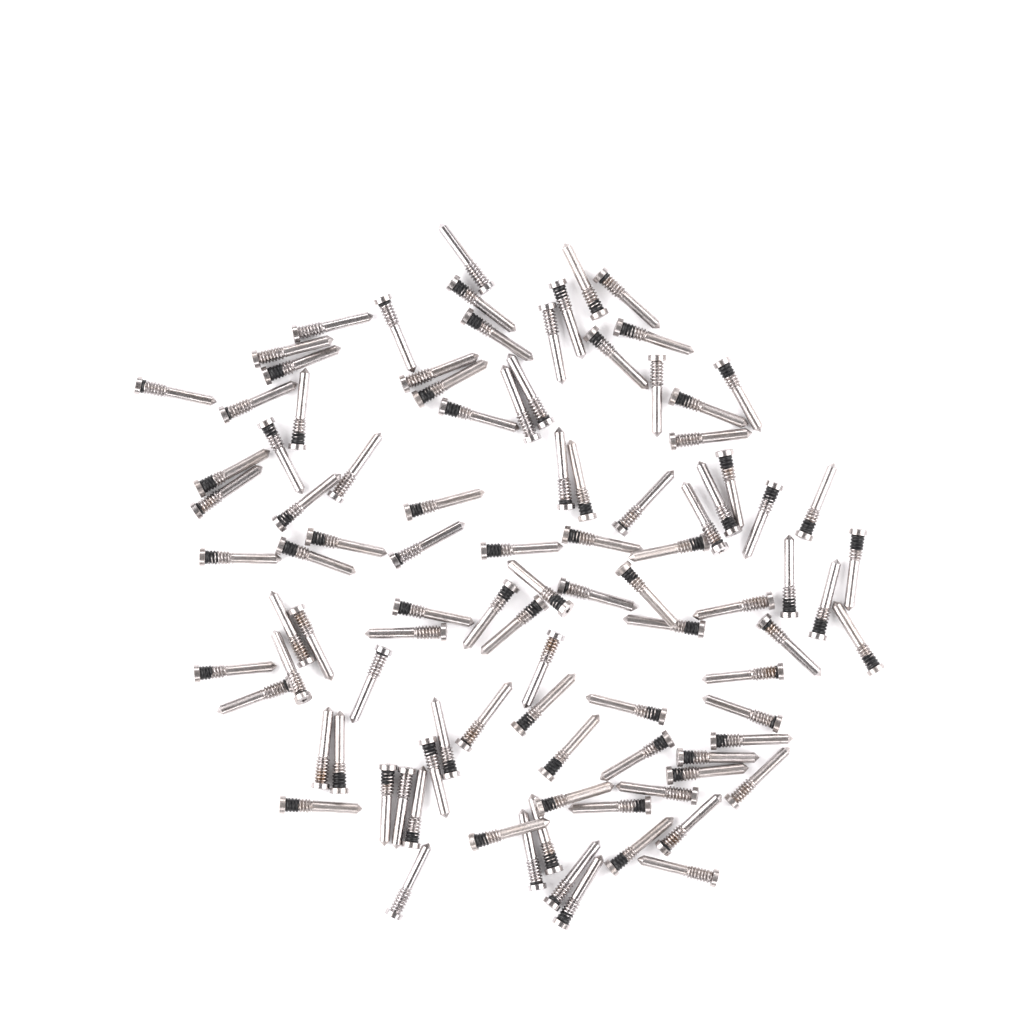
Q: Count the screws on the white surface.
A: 98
